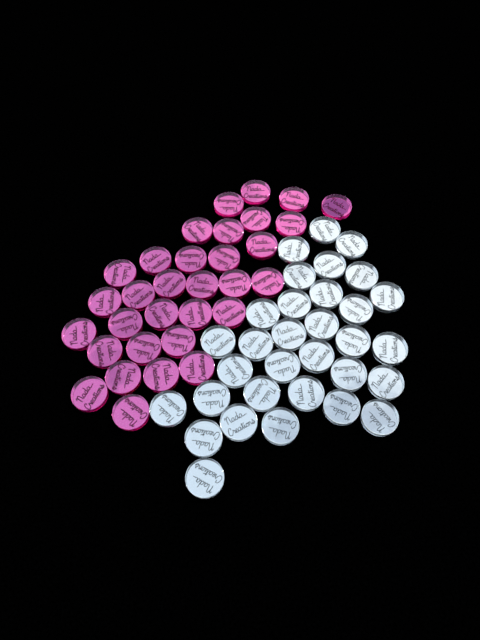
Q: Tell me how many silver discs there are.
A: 32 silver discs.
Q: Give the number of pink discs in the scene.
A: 32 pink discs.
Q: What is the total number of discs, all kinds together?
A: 64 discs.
